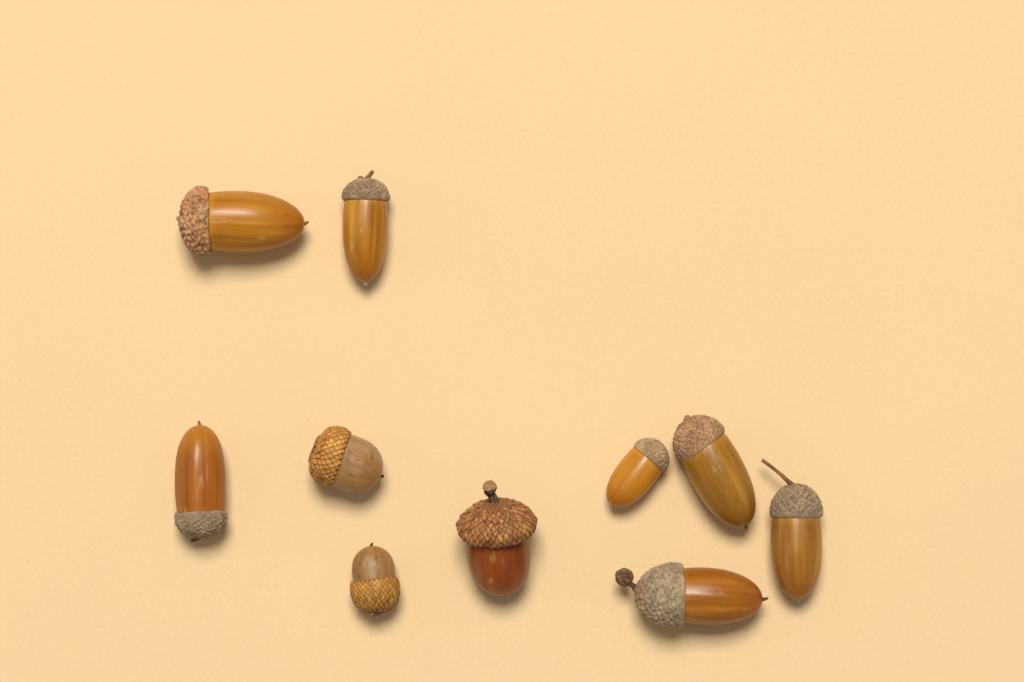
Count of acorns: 10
